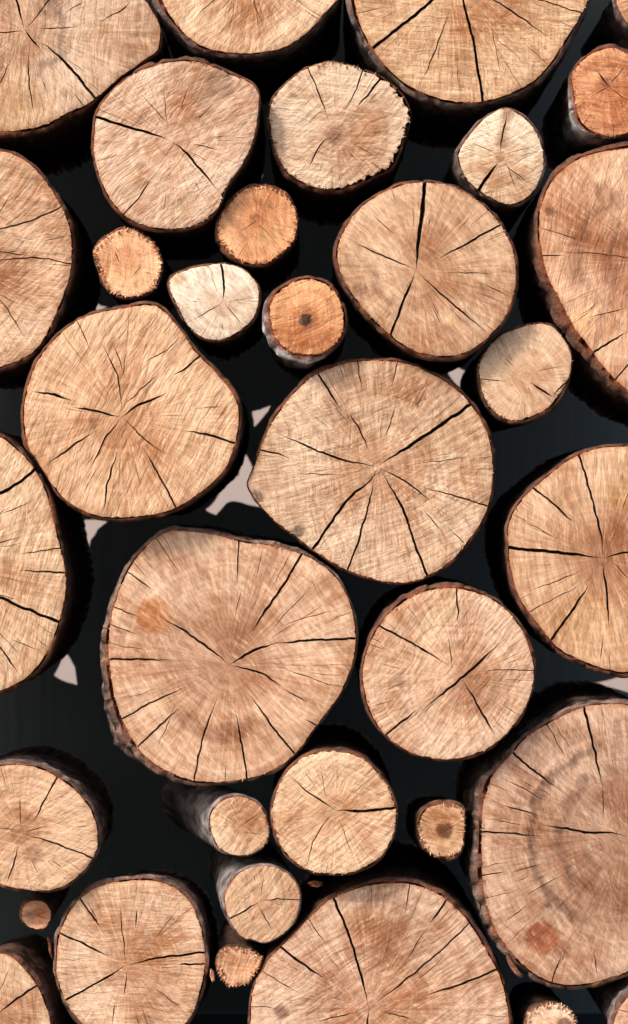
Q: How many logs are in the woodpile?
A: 35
